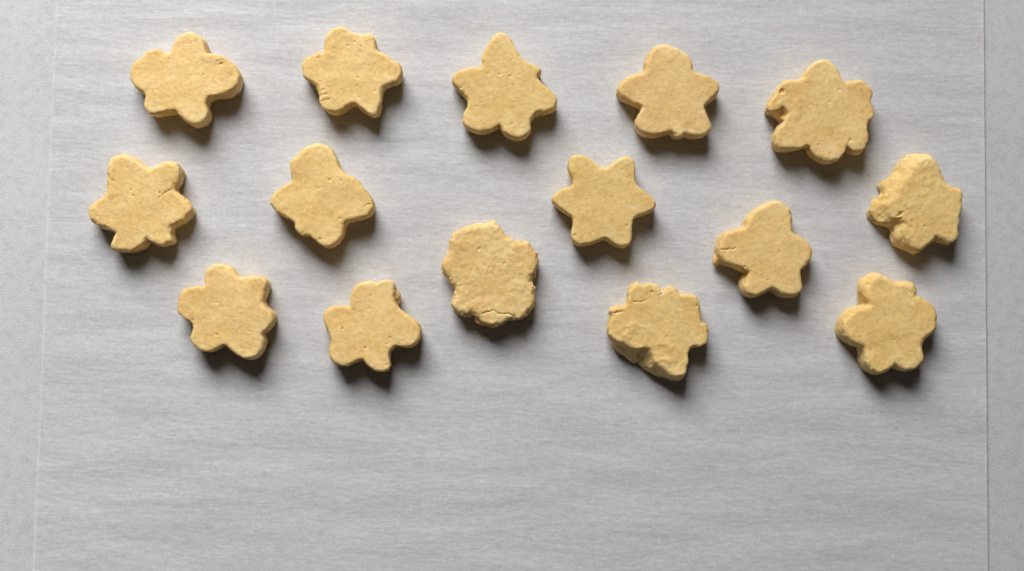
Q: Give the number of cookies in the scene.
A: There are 15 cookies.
